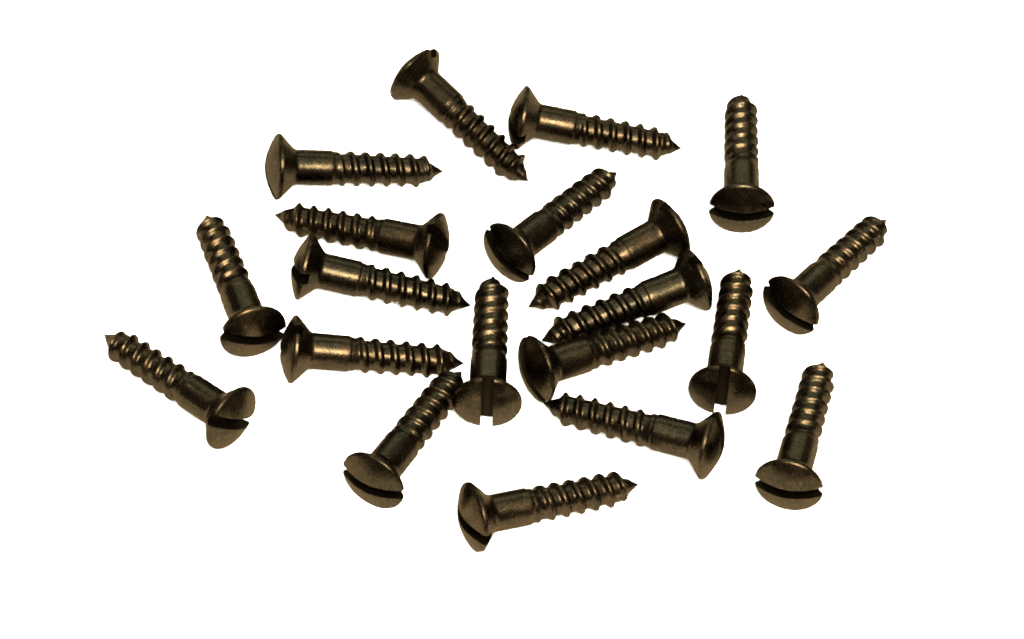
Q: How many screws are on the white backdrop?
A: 20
